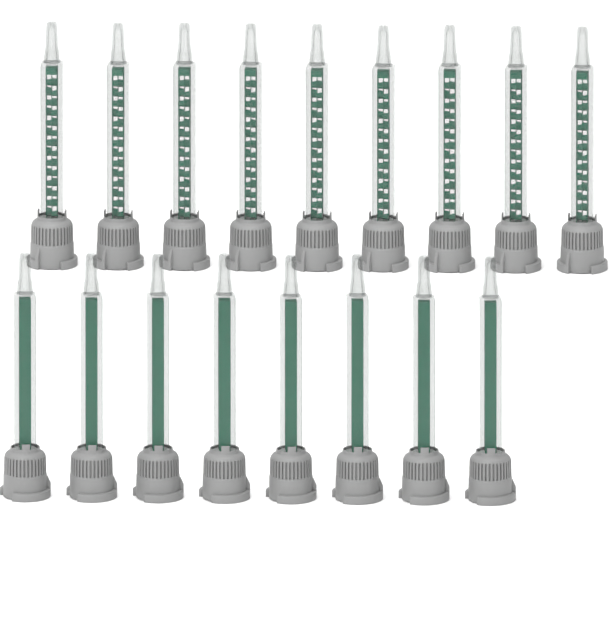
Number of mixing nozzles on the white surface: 17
